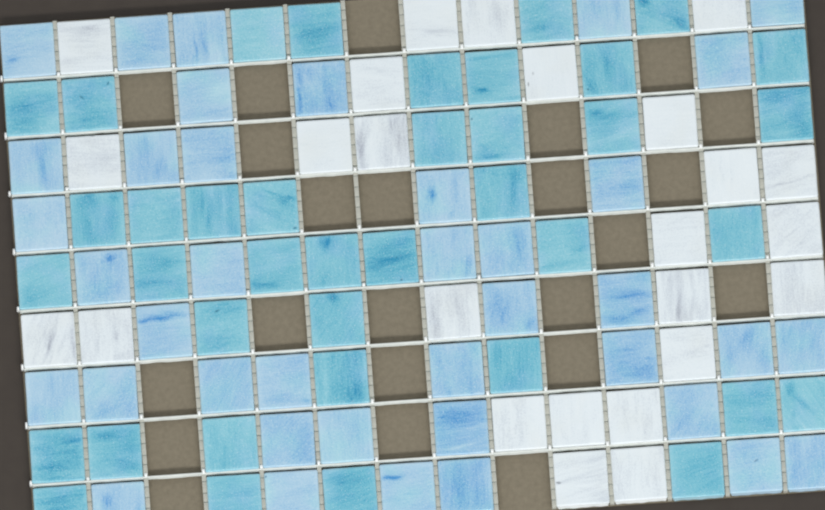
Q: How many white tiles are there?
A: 25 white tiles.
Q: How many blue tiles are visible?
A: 39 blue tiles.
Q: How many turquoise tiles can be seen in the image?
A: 39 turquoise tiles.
